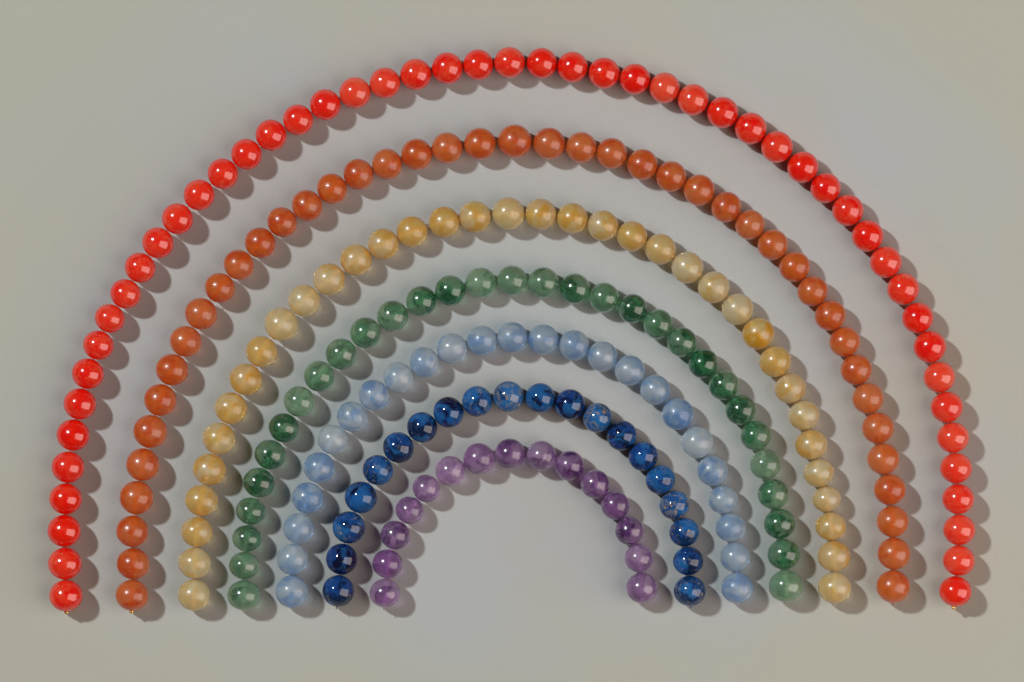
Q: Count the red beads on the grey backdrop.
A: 51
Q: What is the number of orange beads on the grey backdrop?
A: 43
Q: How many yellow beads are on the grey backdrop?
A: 36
